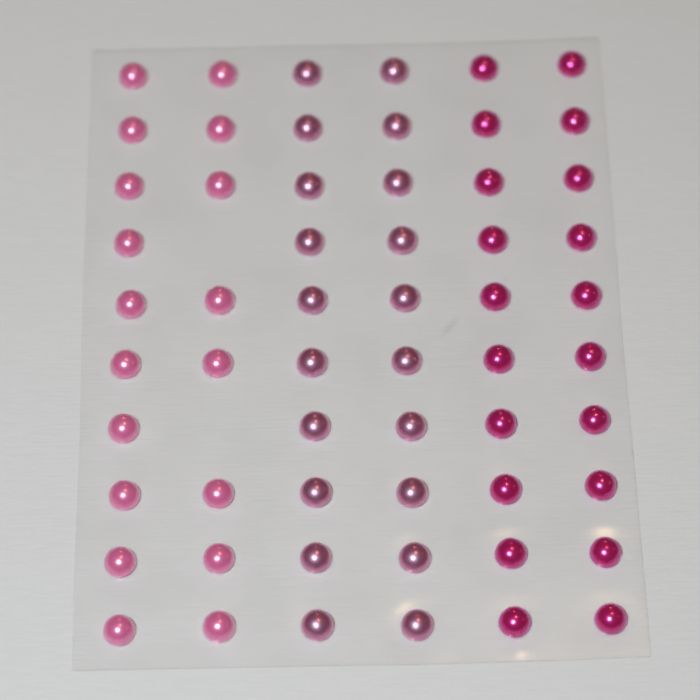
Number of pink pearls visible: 18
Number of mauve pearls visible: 20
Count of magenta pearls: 20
